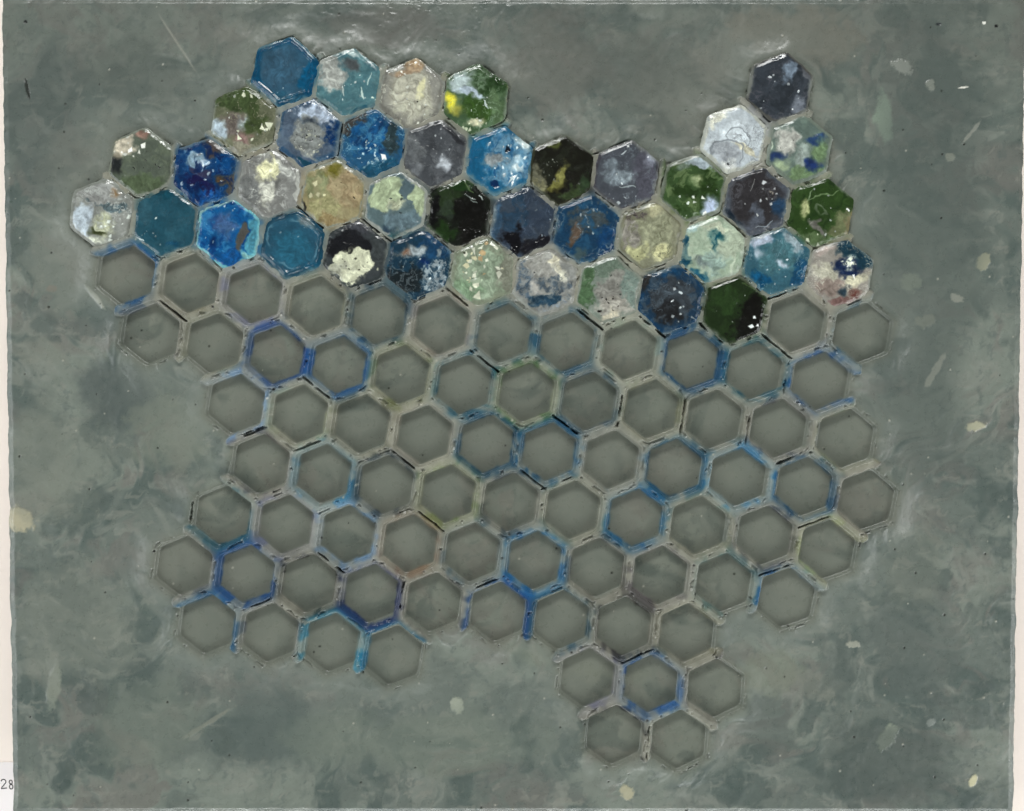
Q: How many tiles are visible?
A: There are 40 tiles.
